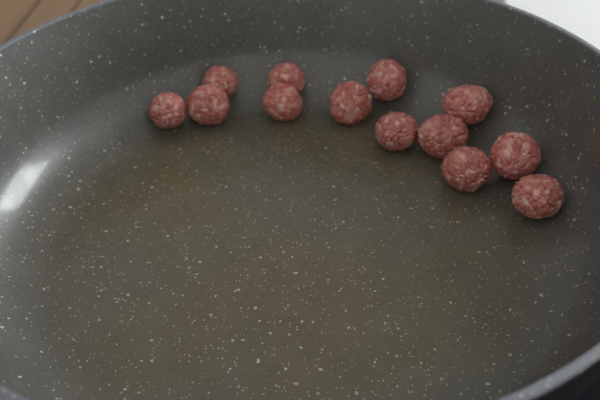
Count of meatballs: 13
